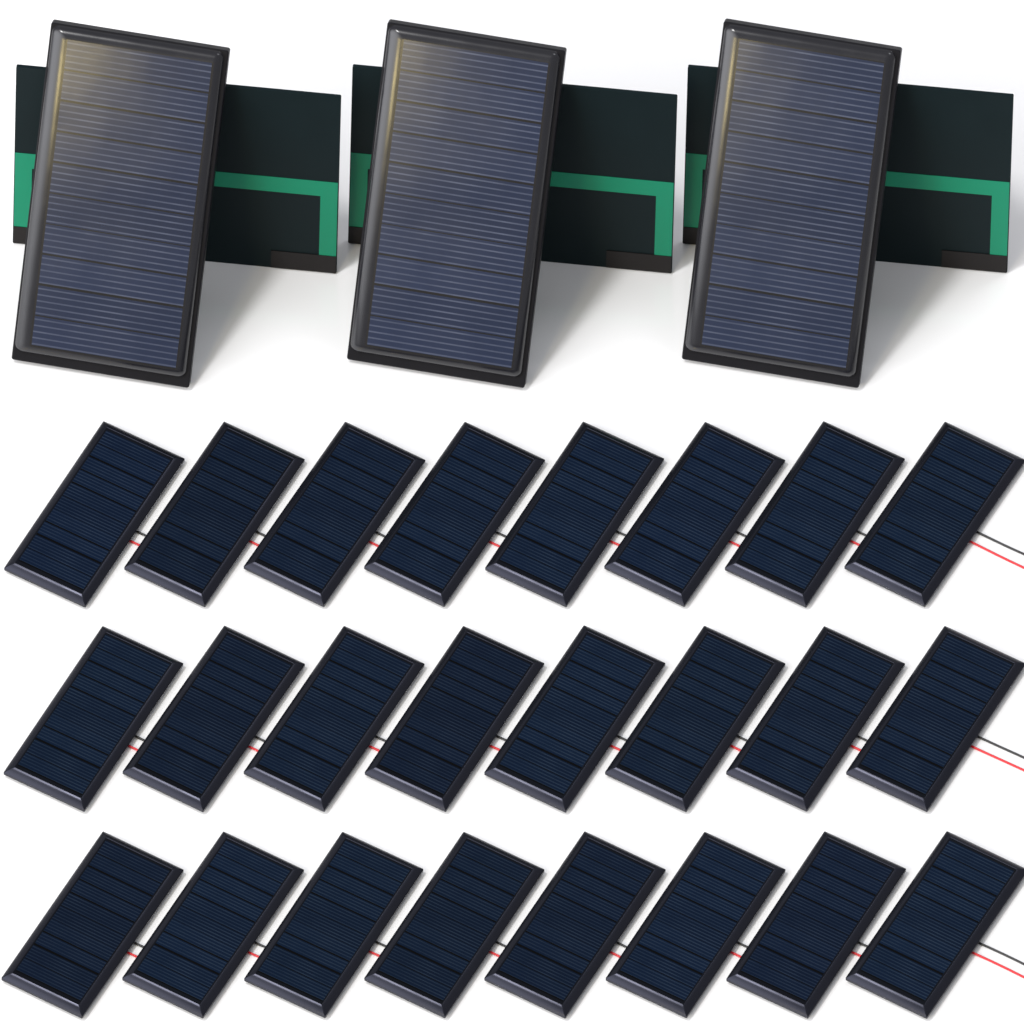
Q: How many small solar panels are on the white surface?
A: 24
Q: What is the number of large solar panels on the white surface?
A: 3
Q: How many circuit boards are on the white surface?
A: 3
